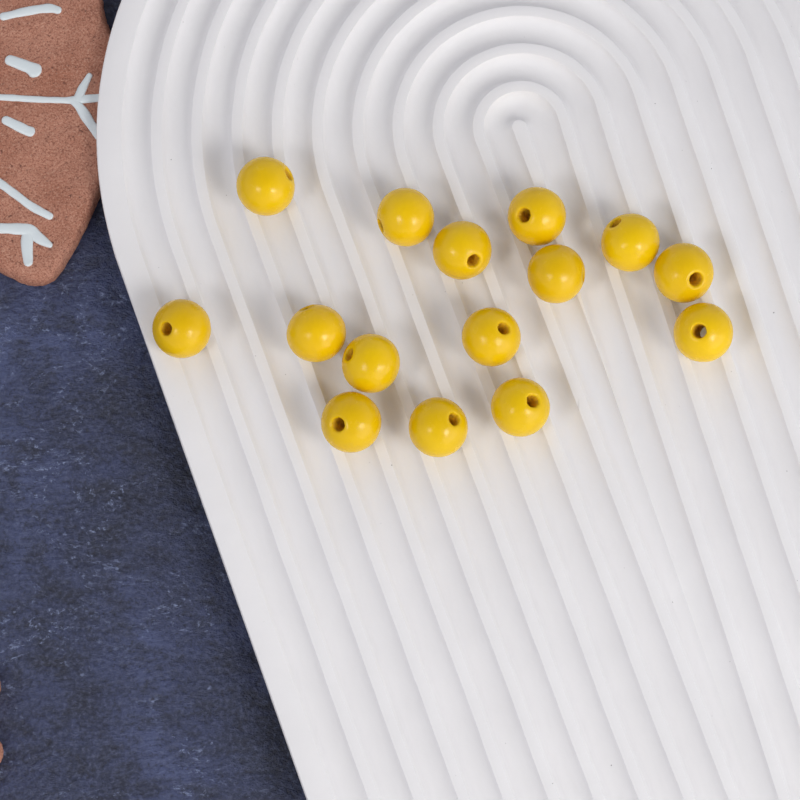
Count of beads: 15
